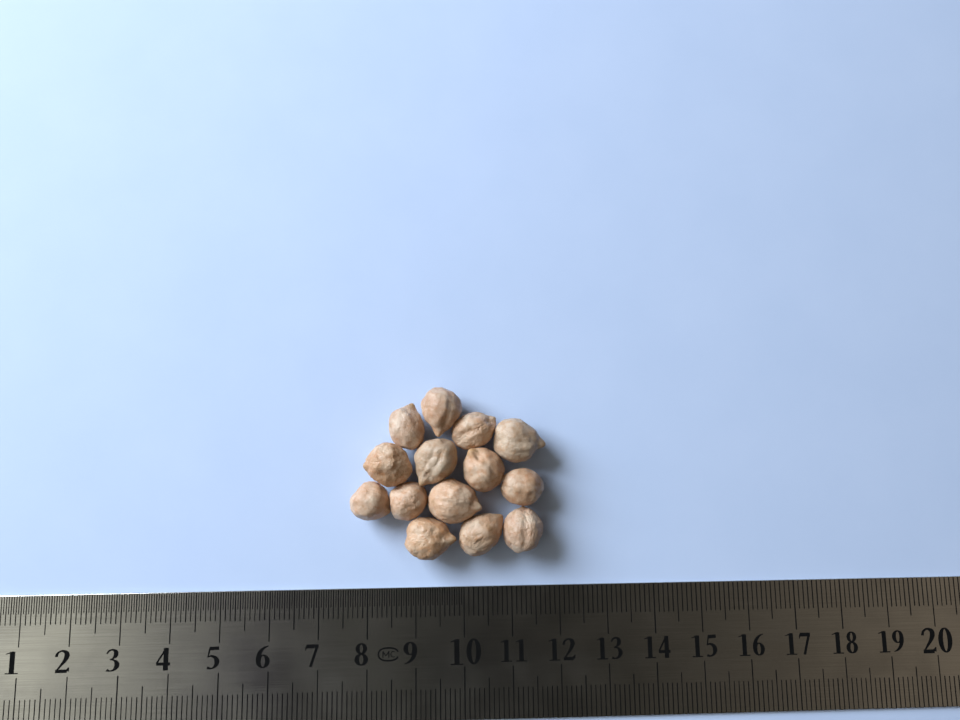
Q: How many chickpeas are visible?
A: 14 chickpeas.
